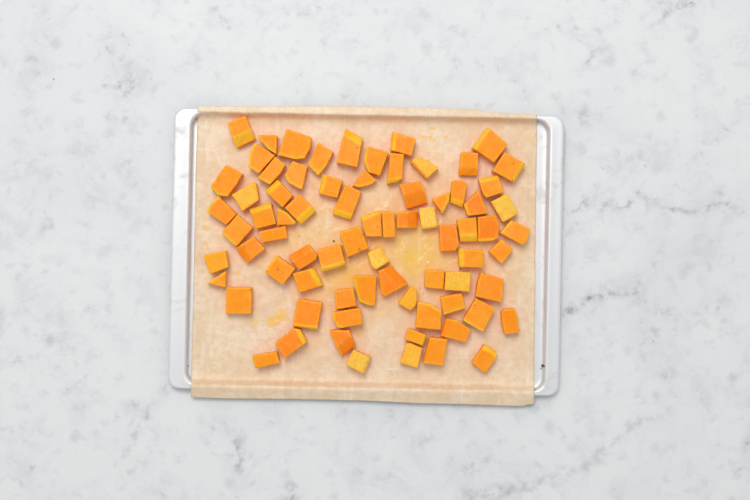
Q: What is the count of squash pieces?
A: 75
